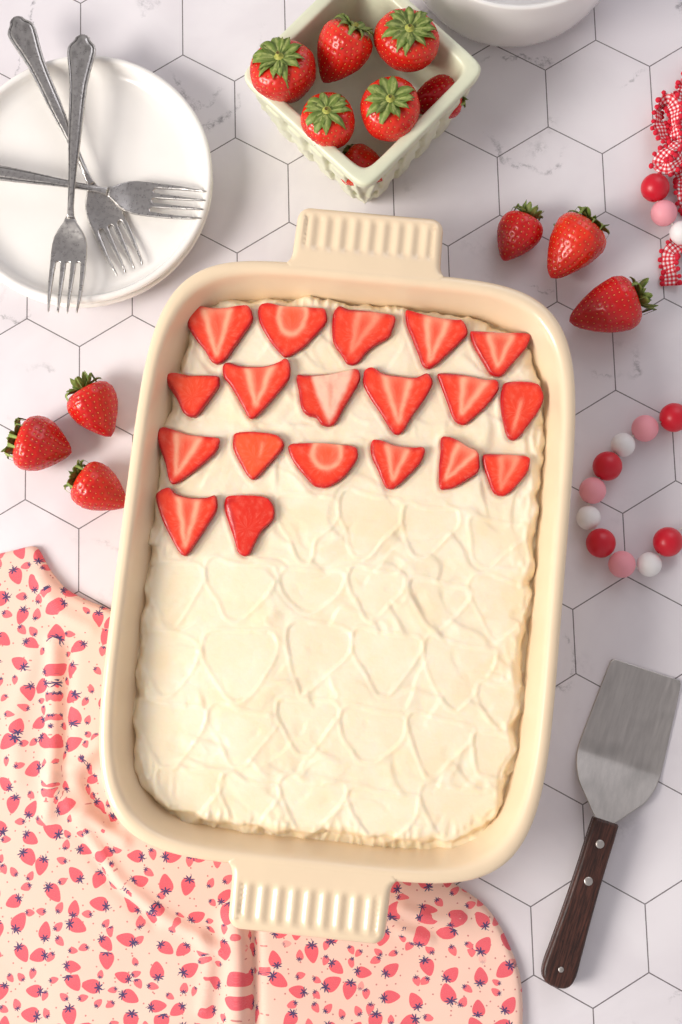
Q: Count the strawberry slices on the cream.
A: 19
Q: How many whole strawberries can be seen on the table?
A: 13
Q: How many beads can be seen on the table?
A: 13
